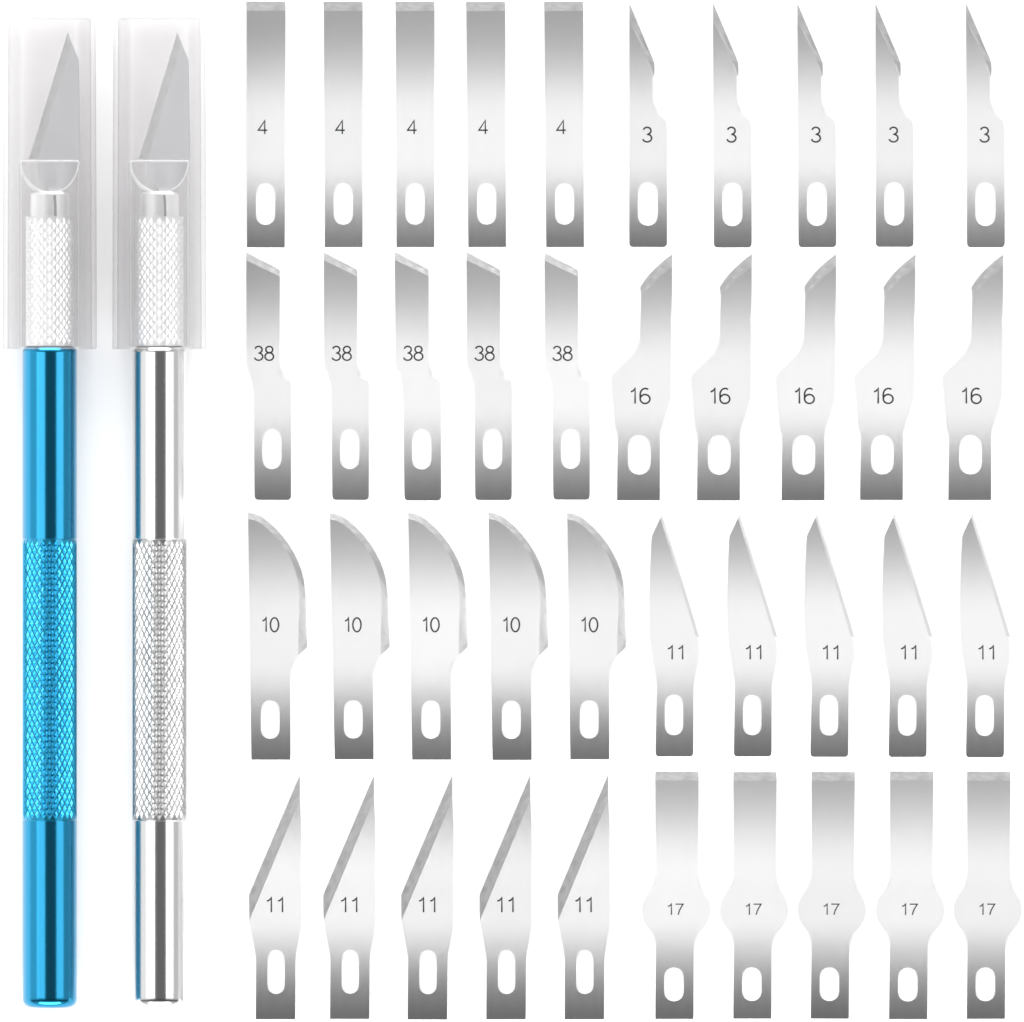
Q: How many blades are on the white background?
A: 42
